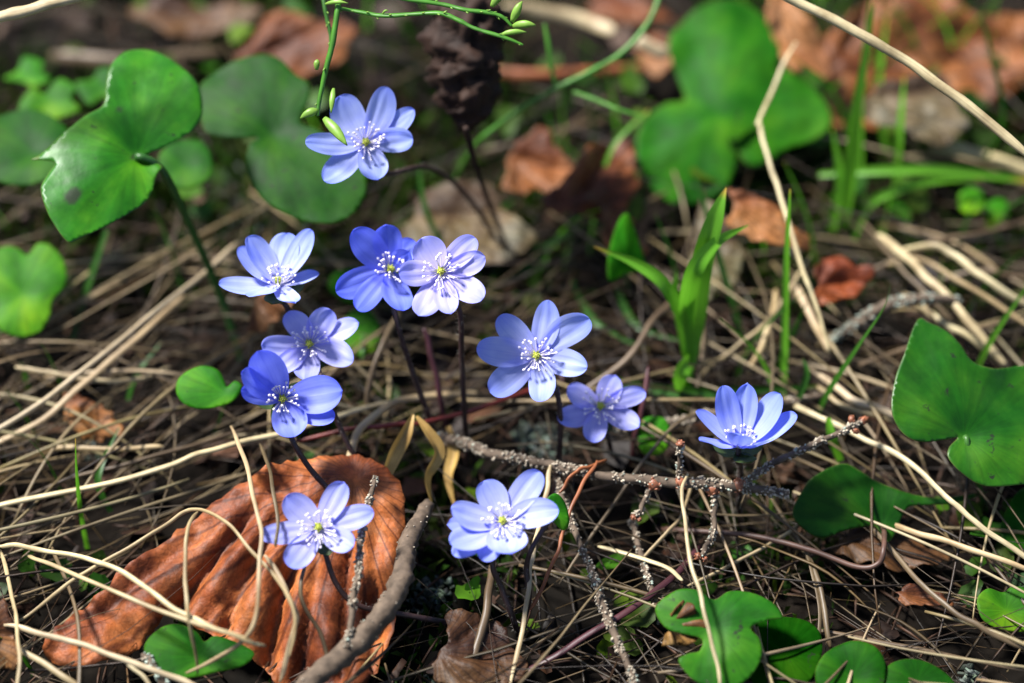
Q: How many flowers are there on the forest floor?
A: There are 11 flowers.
